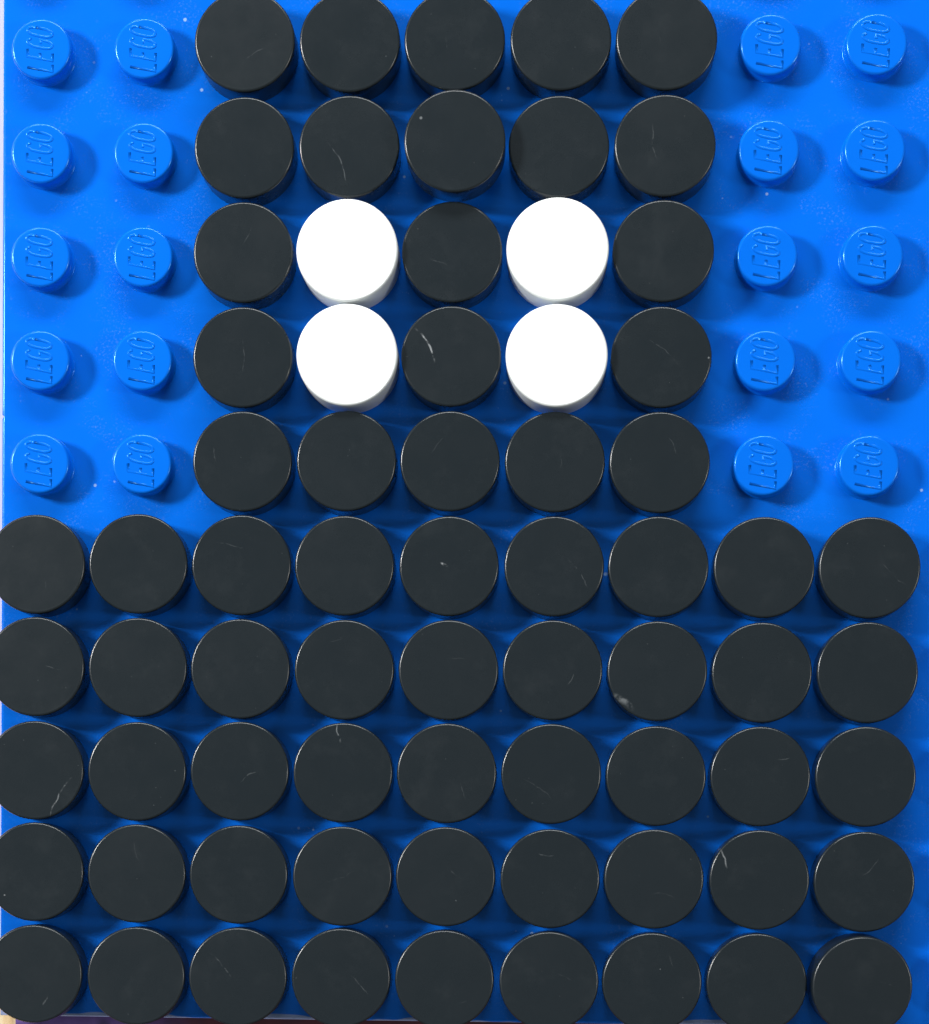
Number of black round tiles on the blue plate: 66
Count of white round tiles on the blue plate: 4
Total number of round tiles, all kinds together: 70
